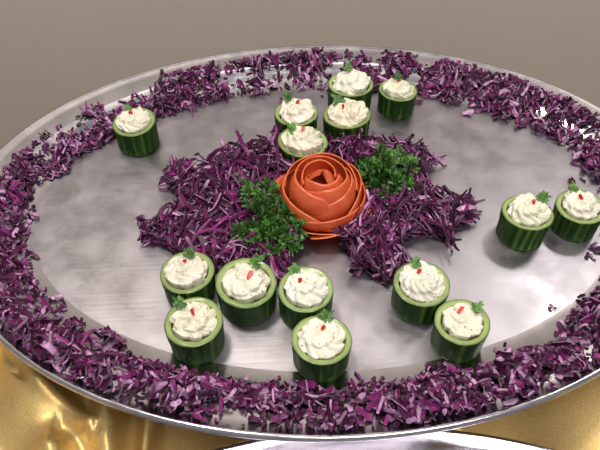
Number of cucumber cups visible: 15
